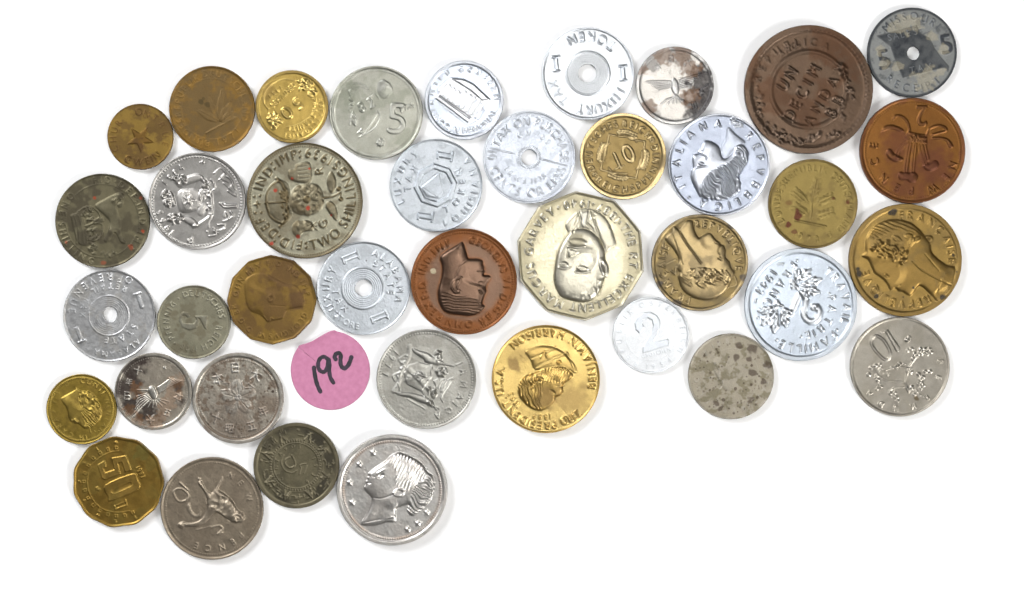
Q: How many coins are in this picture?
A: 39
